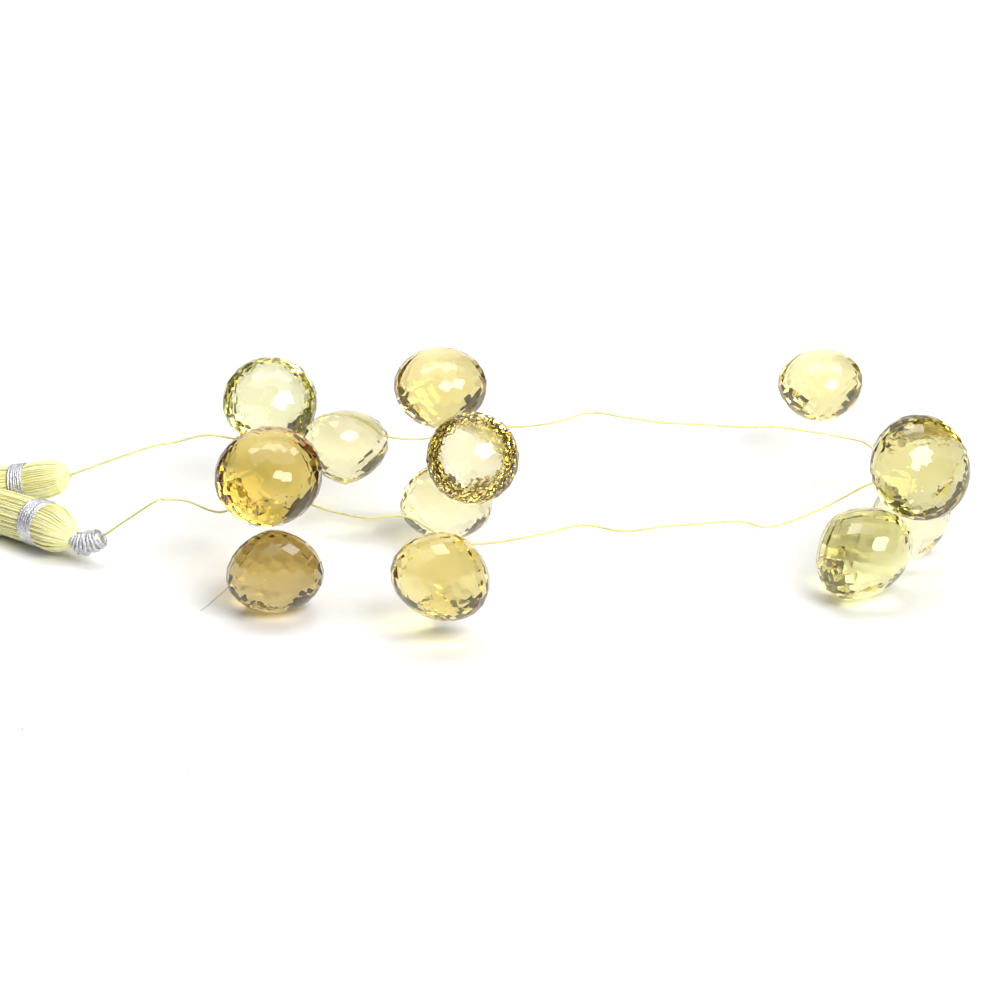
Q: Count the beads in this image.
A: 12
